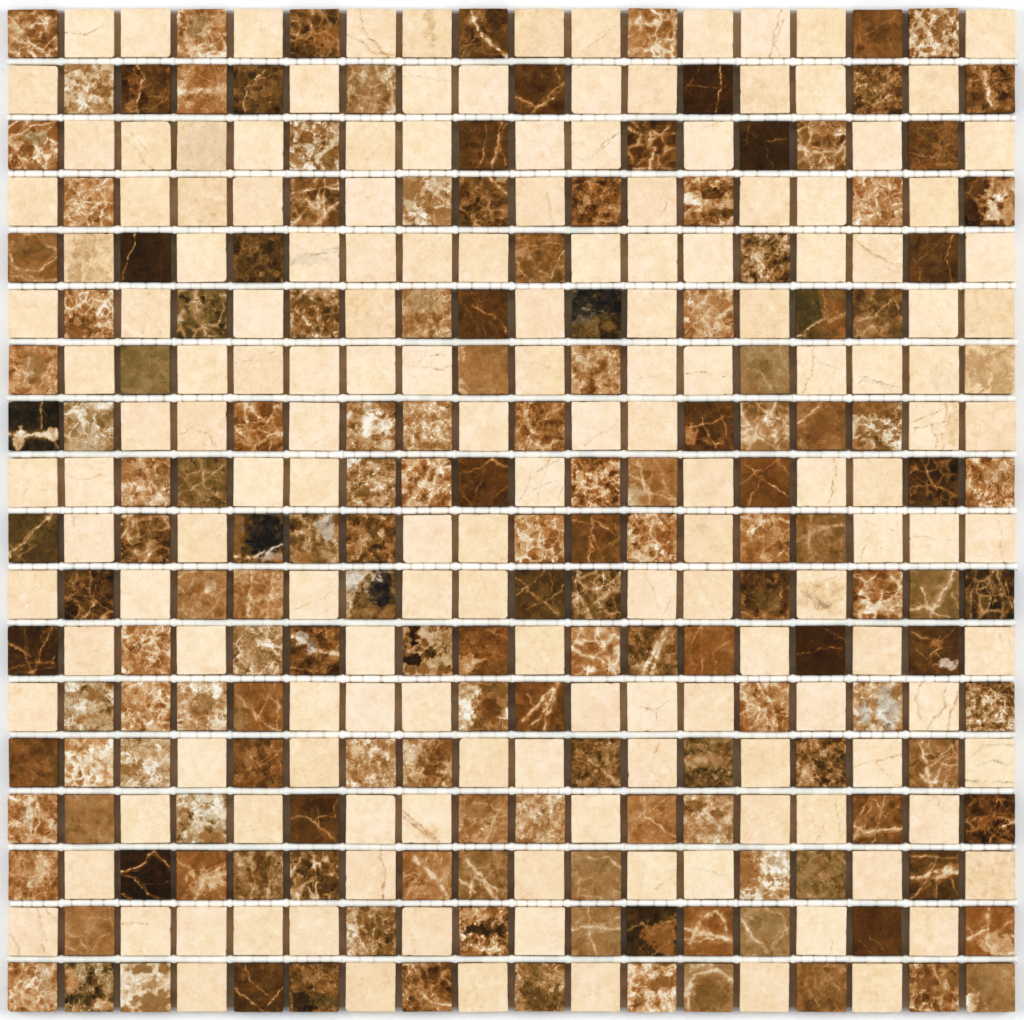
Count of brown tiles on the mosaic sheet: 163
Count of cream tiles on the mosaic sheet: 161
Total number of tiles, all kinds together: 324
